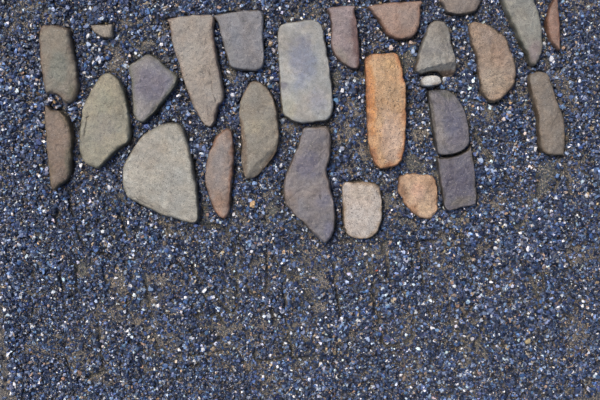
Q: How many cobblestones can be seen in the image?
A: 26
